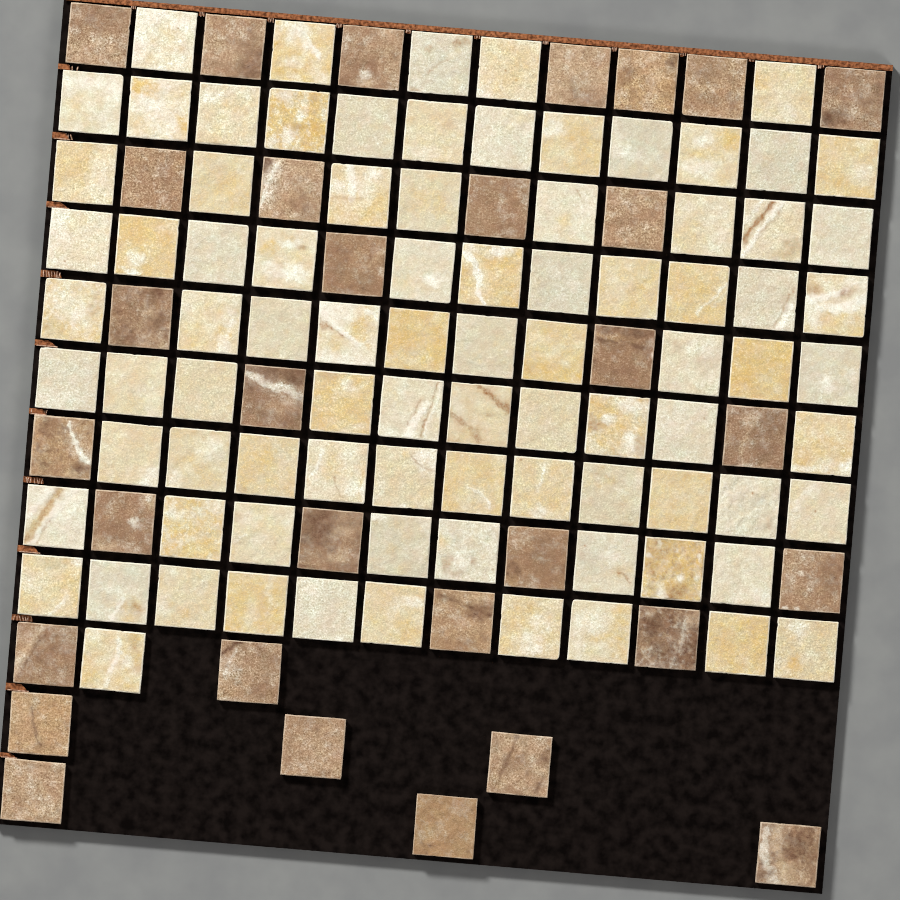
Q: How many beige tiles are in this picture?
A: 86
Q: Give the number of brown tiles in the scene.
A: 31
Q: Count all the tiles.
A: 117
